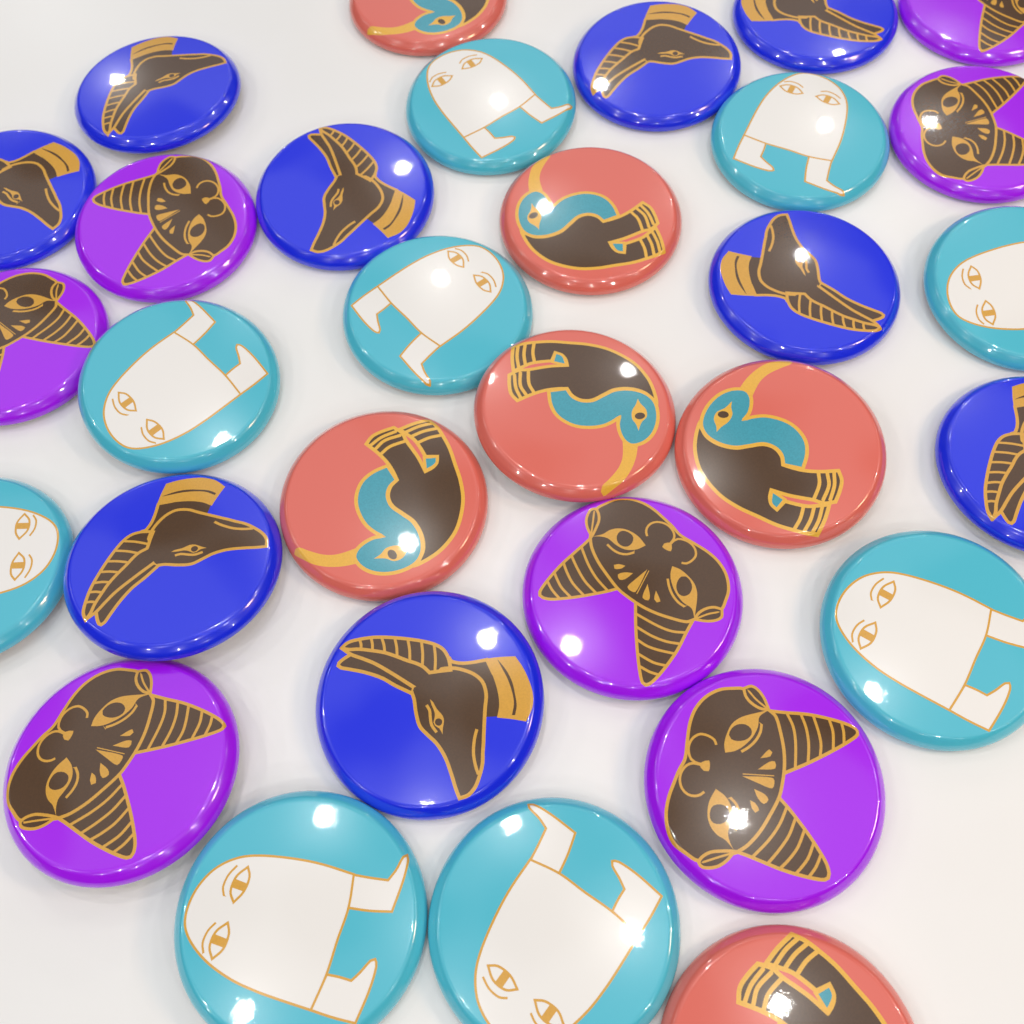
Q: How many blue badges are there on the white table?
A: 9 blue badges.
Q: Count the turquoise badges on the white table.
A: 9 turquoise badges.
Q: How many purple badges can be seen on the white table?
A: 7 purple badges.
